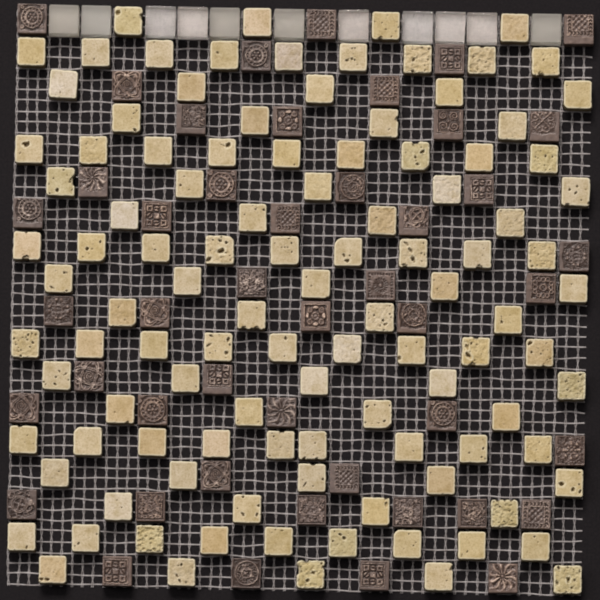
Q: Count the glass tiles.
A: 11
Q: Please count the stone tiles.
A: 108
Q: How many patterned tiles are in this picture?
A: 46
